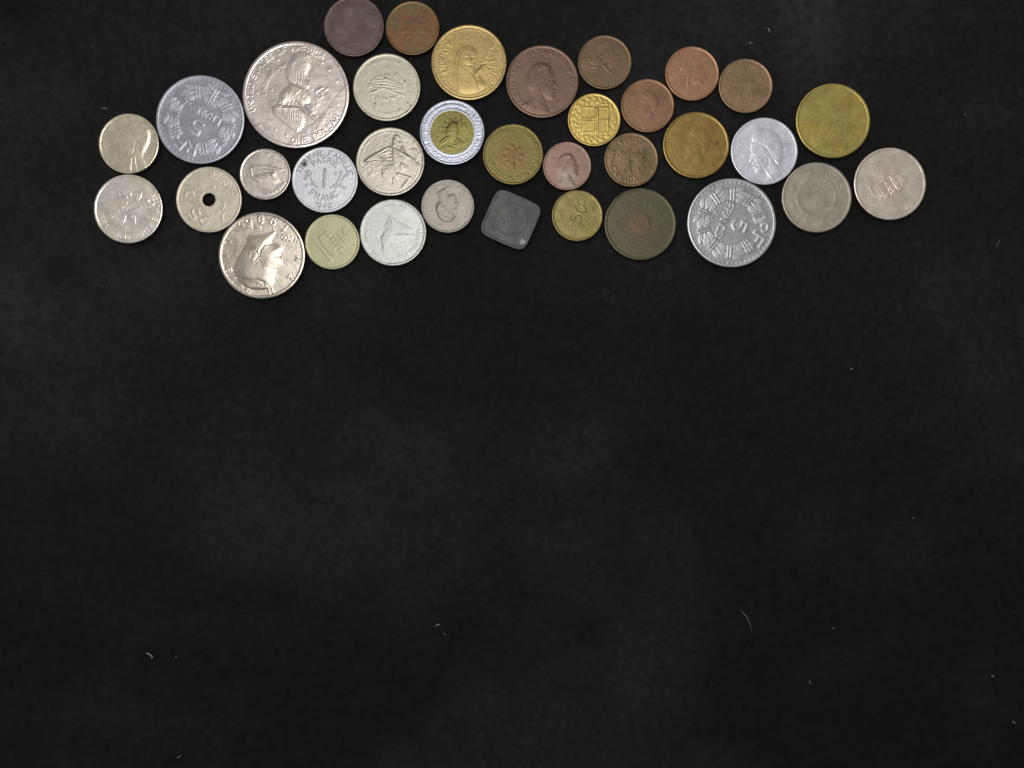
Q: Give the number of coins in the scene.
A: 35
